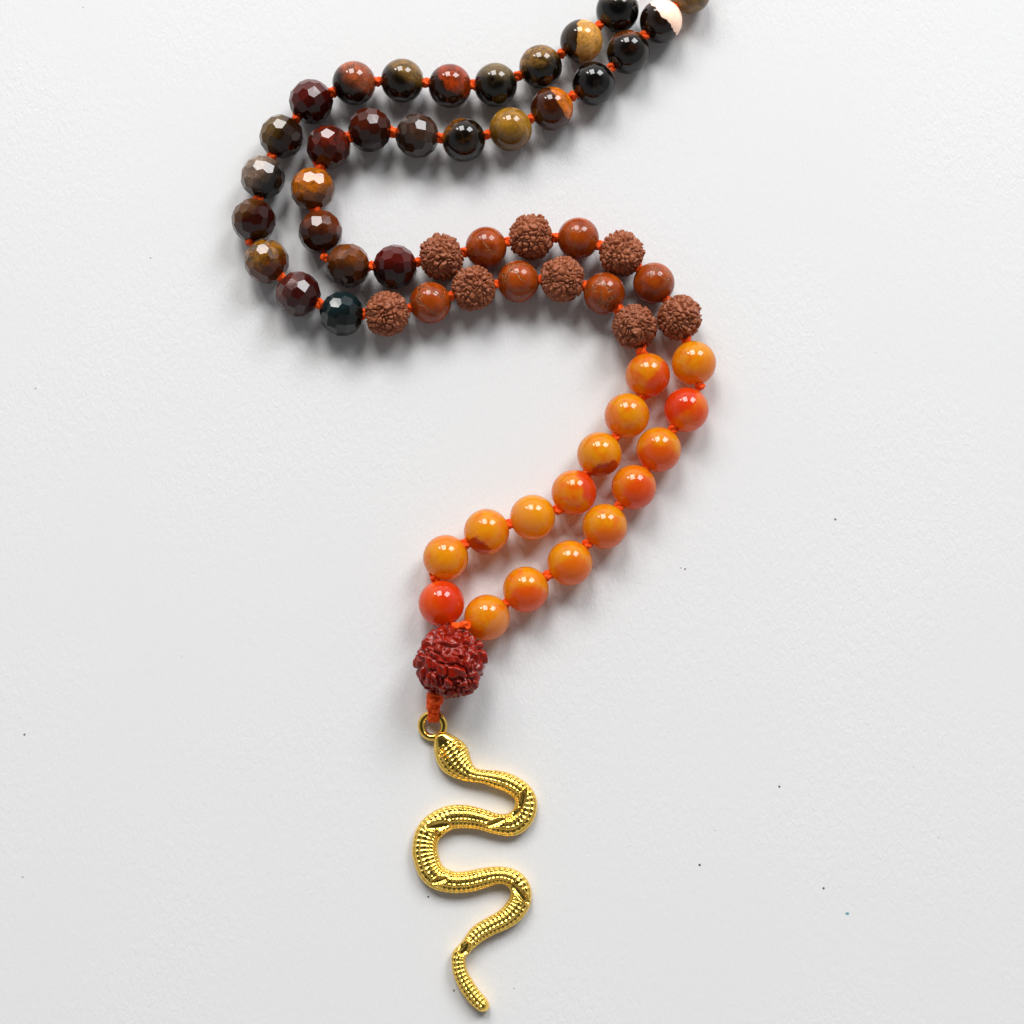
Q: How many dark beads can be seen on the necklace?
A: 28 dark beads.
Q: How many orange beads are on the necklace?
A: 16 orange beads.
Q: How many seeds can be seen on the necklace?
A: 9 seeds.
